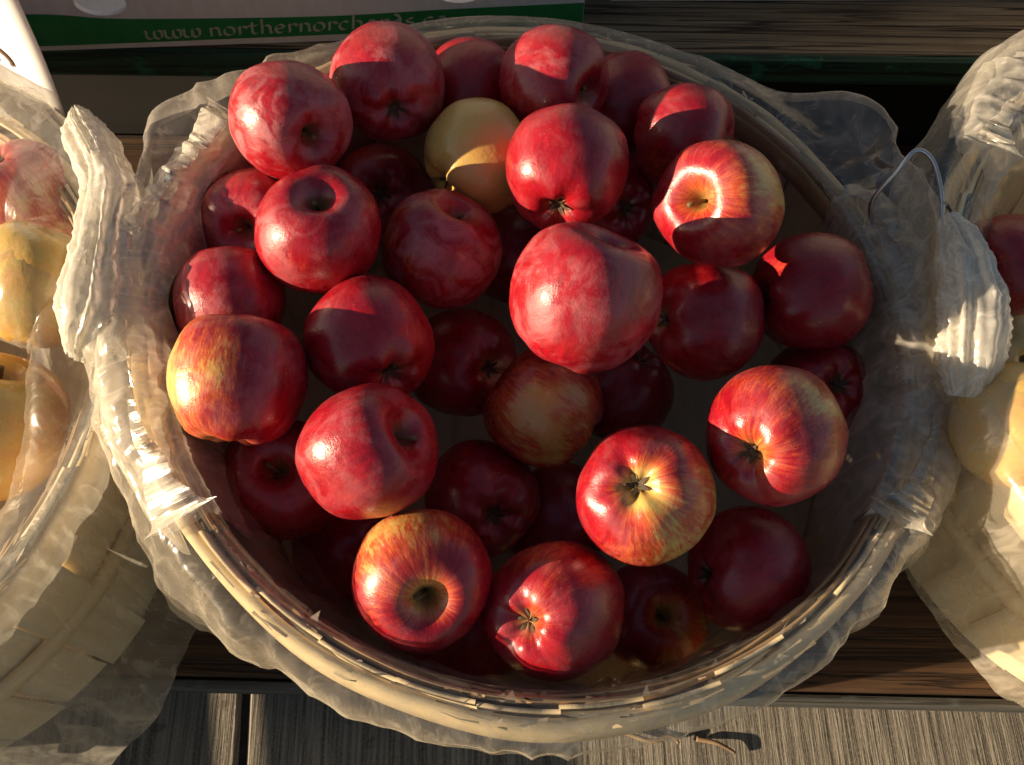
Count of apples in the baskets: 43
